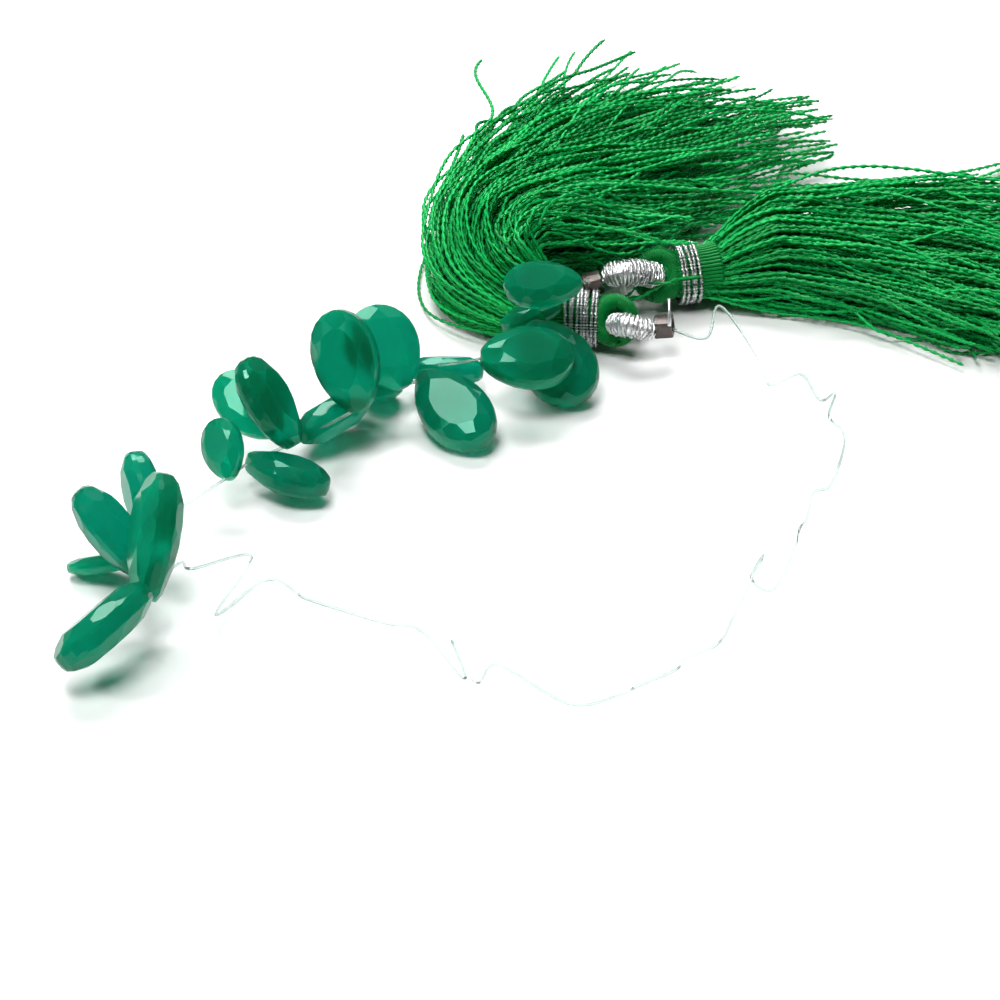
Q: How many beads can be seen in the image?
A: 19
